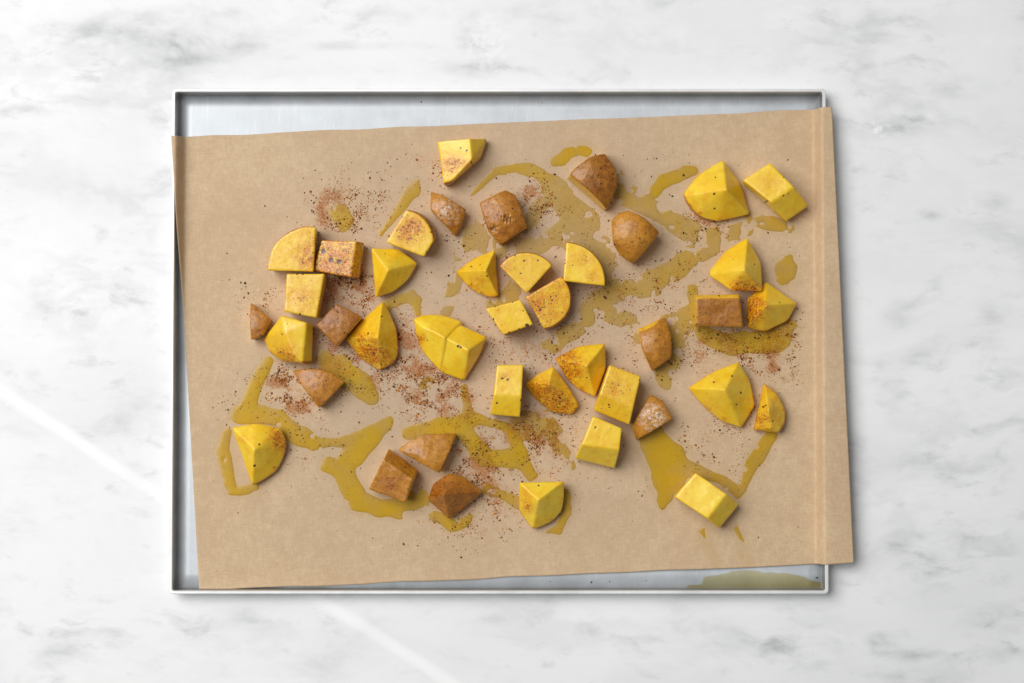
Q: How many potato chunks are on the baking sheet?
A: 41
